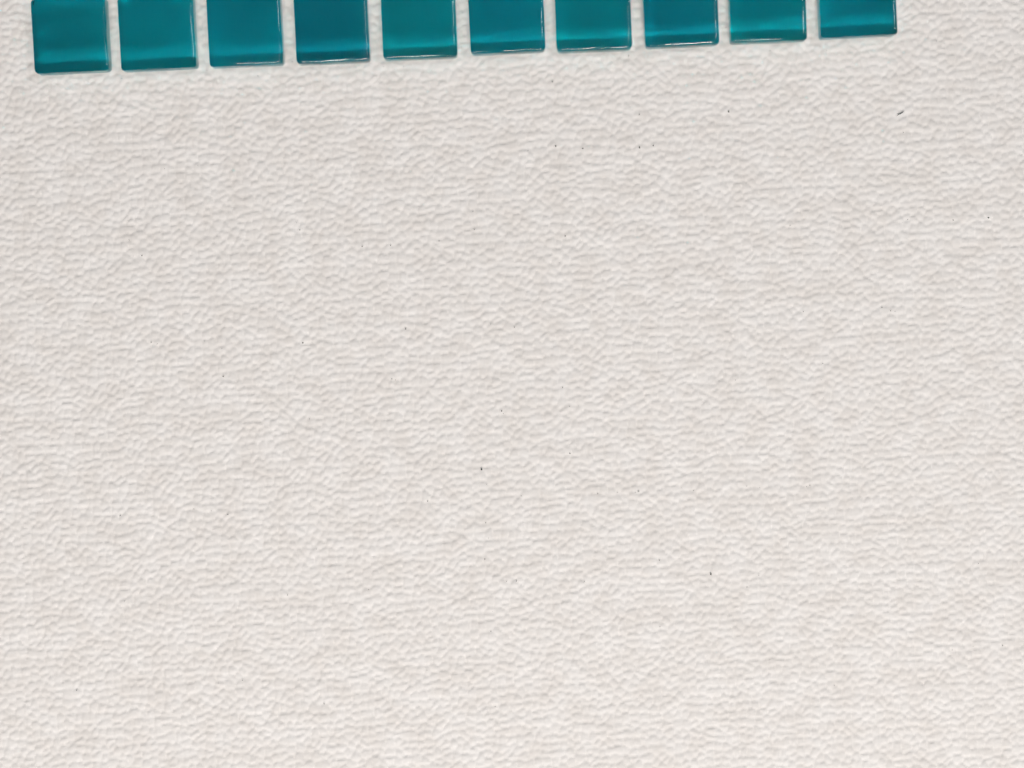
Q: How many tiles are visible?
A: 10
